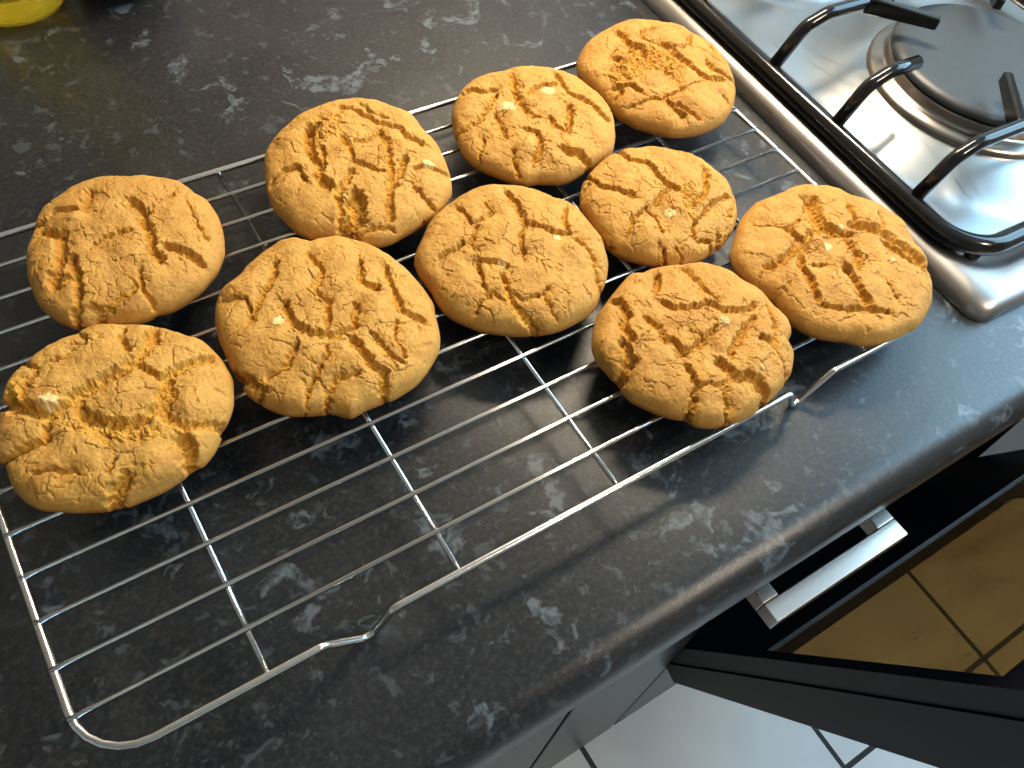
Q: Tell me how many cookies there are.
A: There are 10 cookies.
